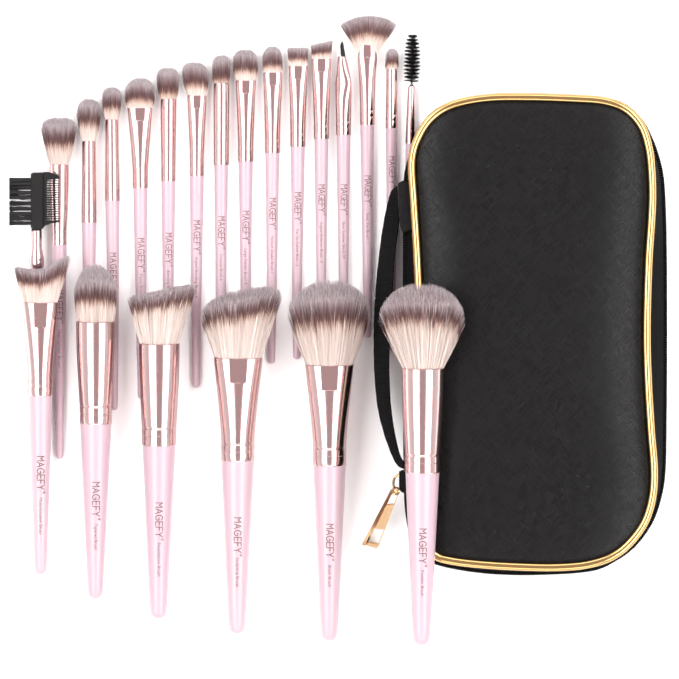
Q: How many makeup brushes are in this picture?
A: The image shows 22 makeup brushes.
